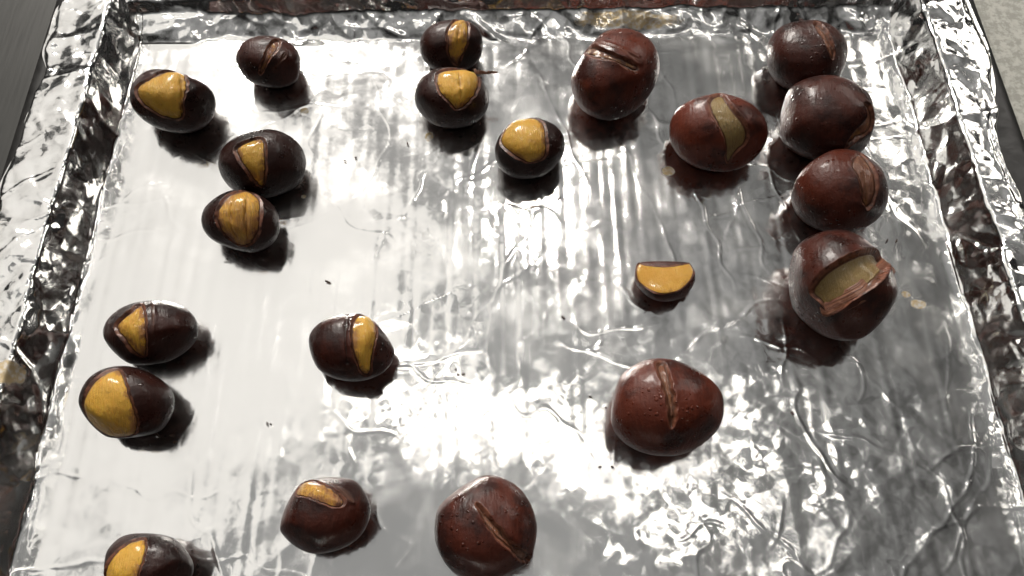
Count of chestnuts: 21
